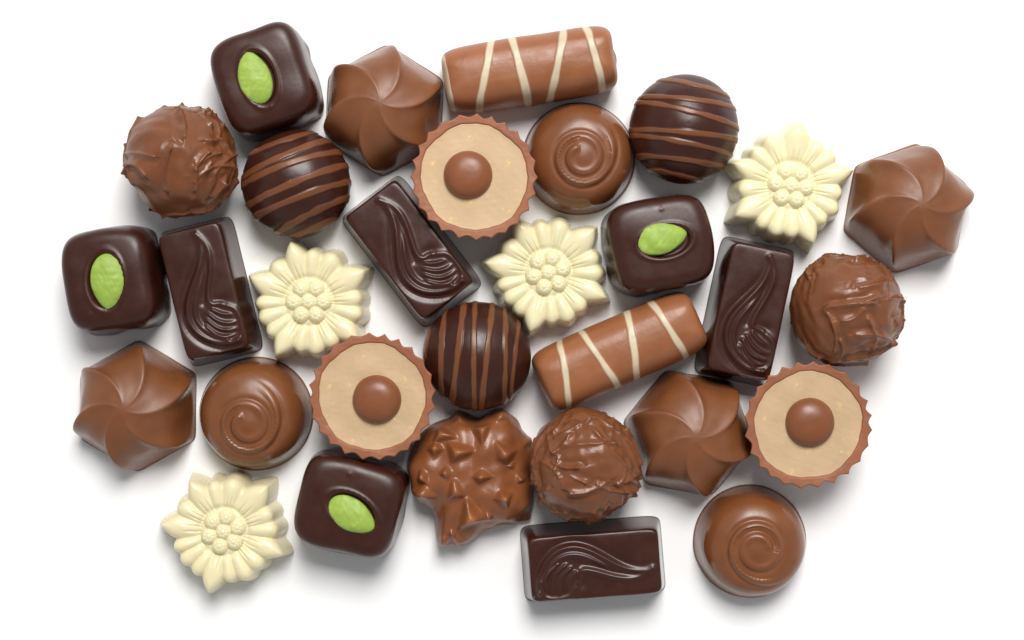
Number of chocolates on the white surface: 31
